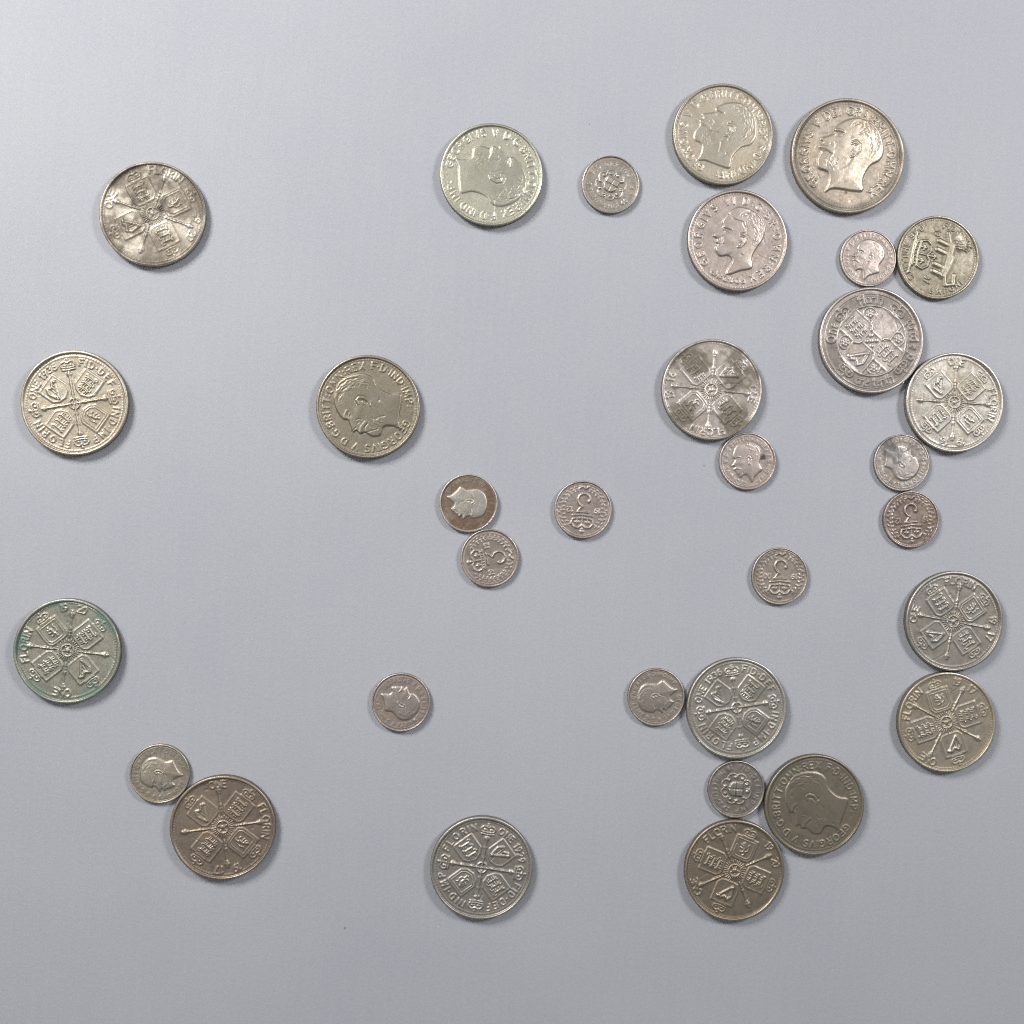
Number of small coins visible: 13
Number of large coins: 19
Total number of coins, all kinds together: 32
